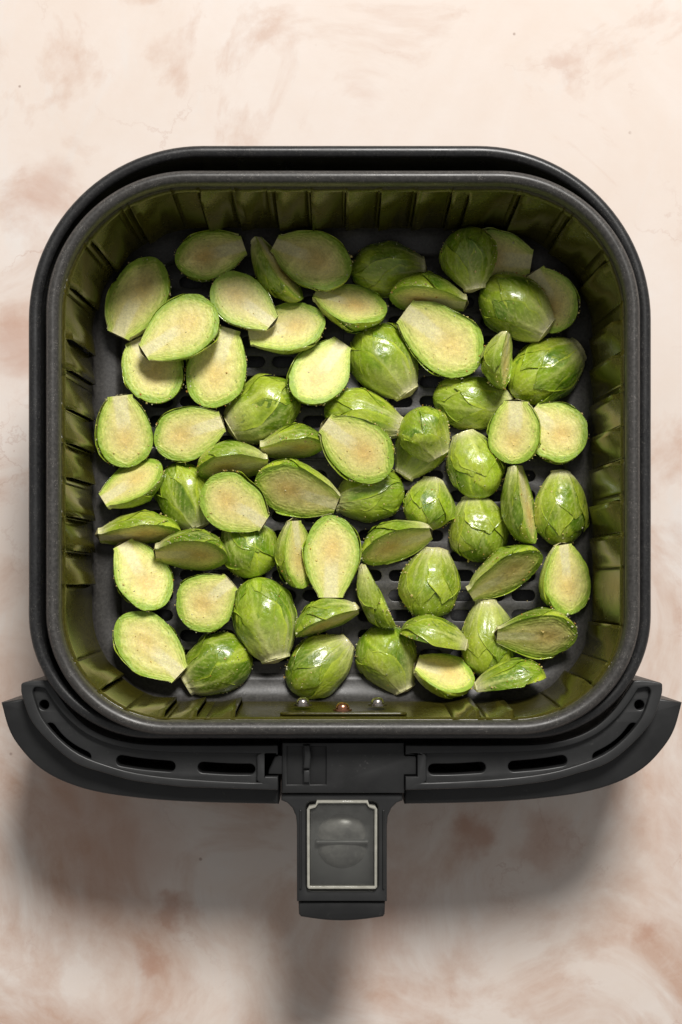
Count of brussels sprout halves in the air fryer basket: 66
